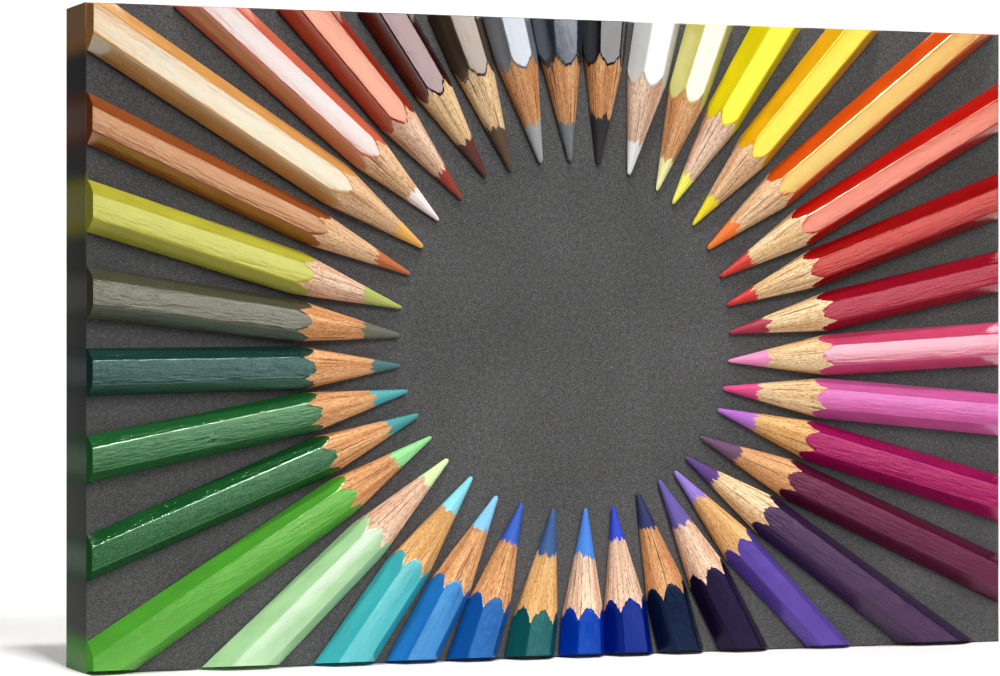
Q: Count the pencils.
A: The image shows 38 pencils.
